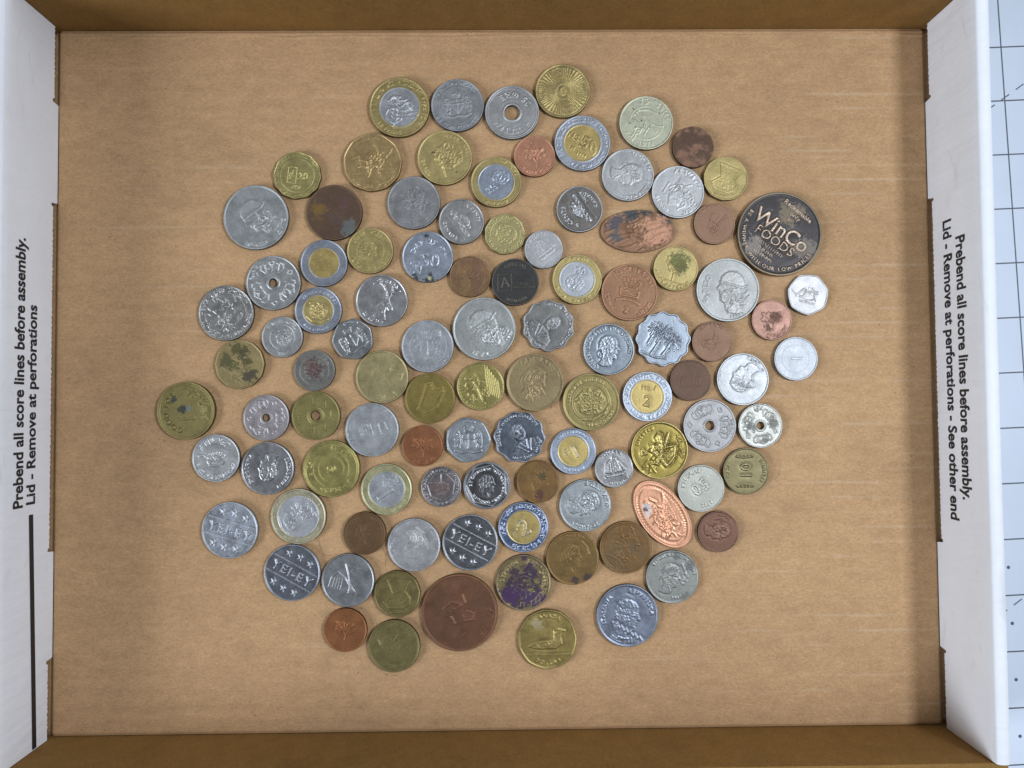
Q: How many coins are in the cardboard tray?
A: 101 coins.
